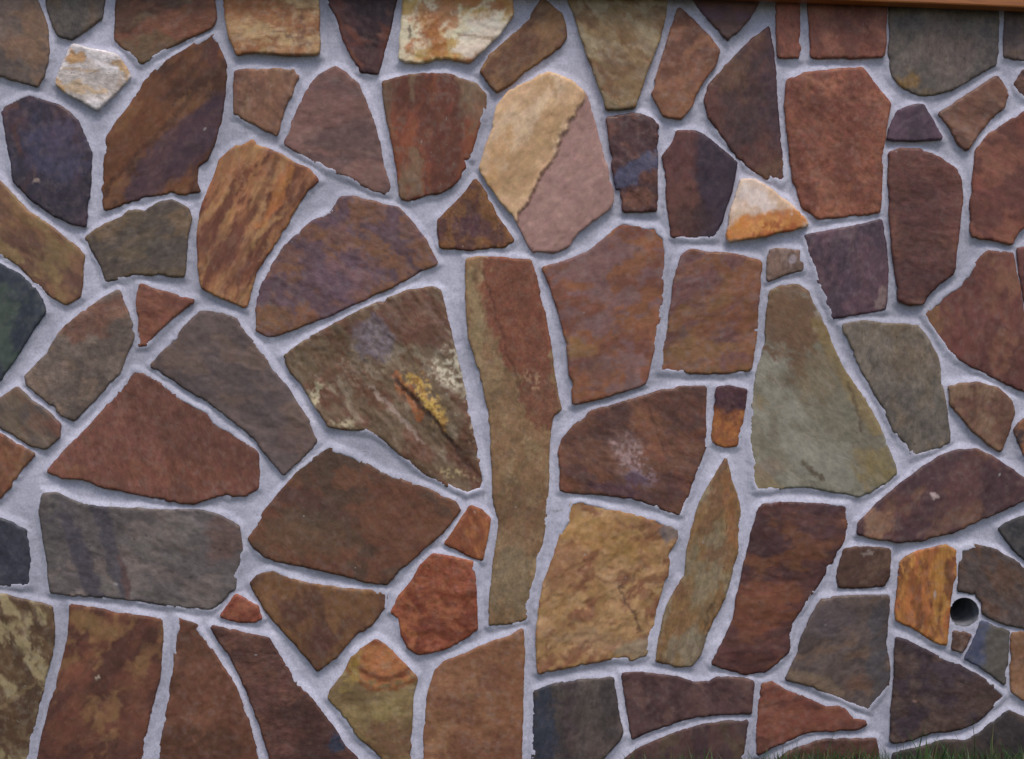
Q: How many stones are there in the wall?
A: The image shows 89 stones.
